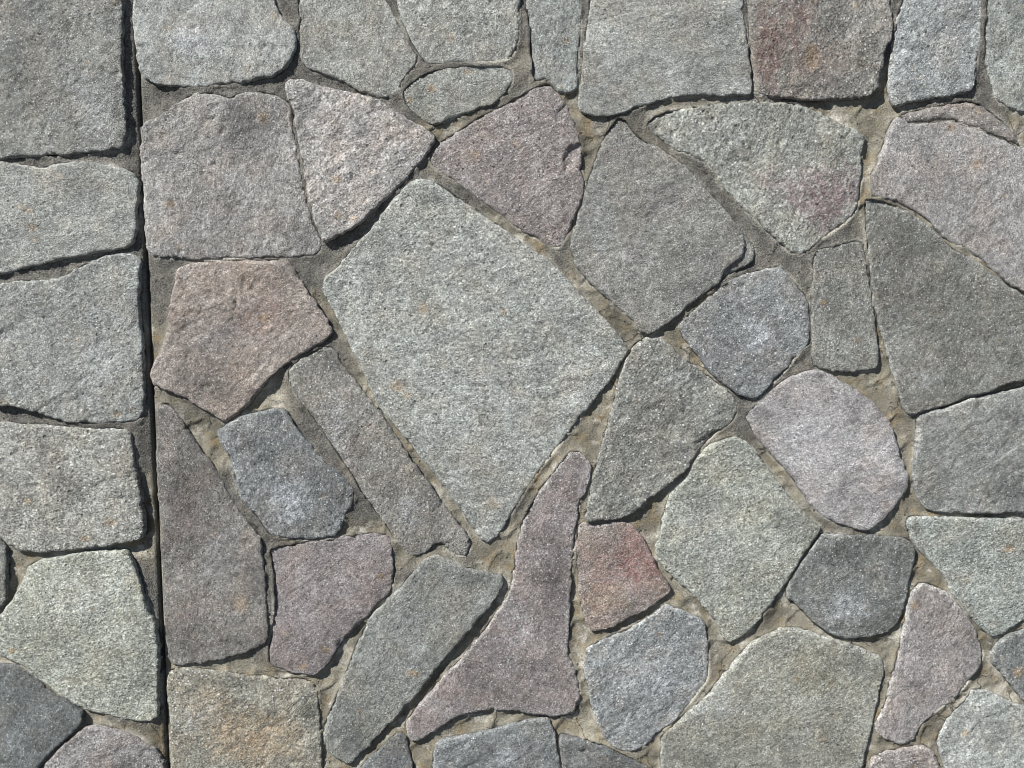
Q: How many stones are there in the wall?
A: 52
